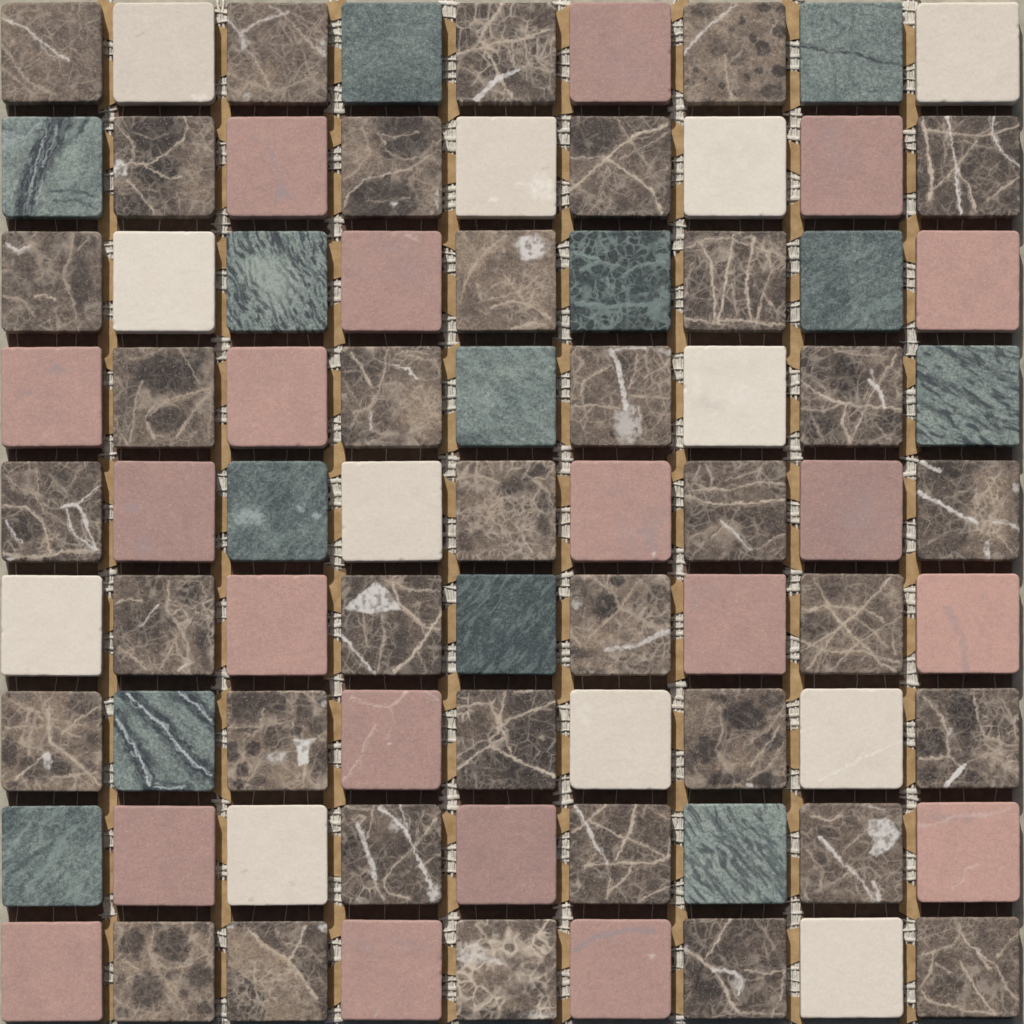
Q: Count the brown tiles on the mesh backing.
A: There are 36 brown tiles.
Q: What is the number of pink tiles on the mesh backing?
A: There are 20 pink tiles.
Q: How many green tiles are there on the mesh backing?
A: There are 13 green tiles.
